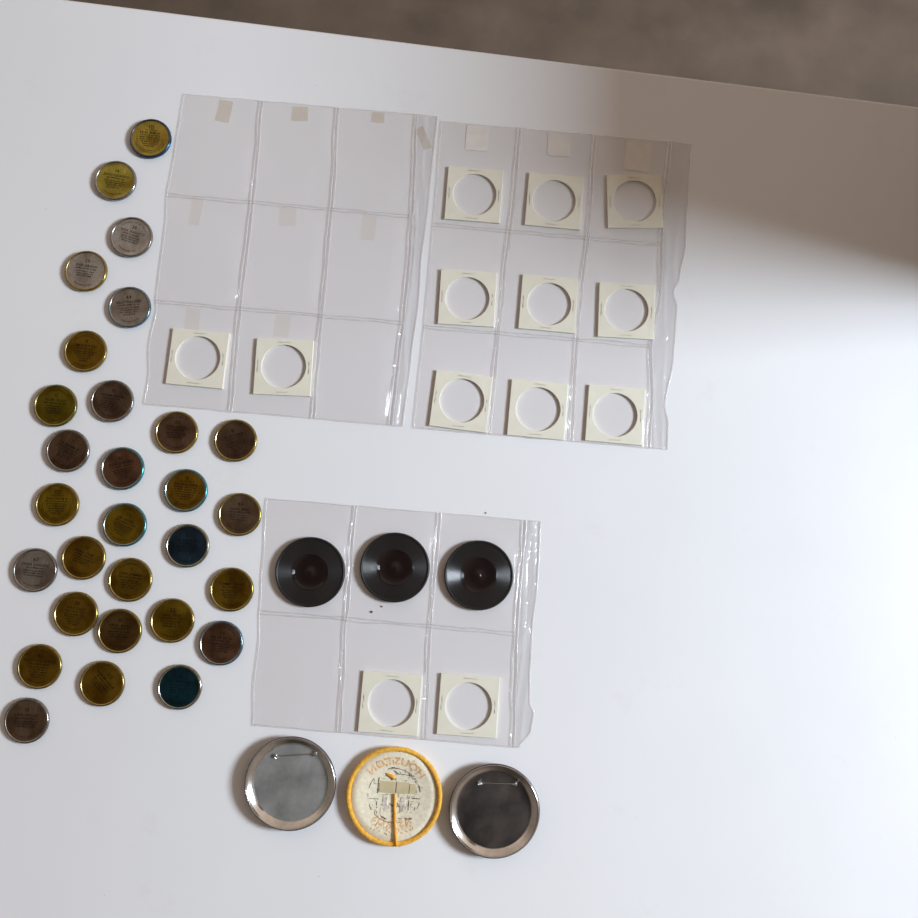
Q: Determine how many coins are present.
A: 29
